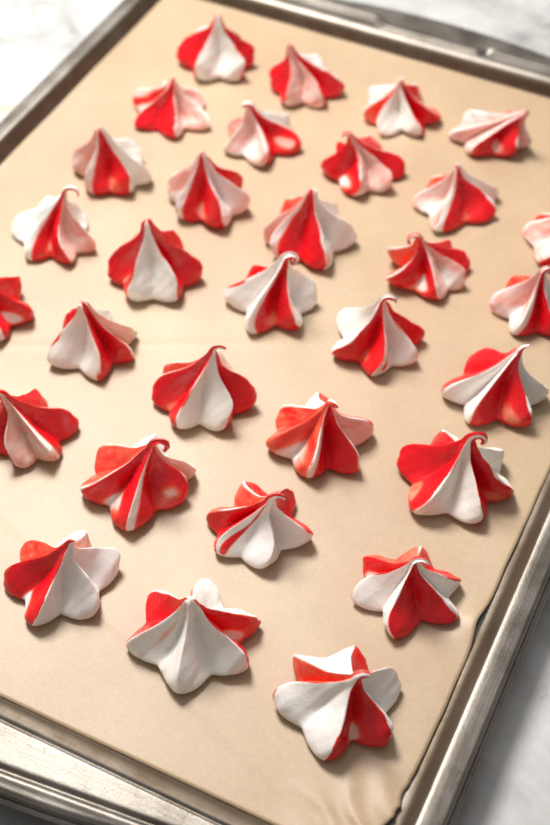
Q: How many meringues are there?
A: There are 31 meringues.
